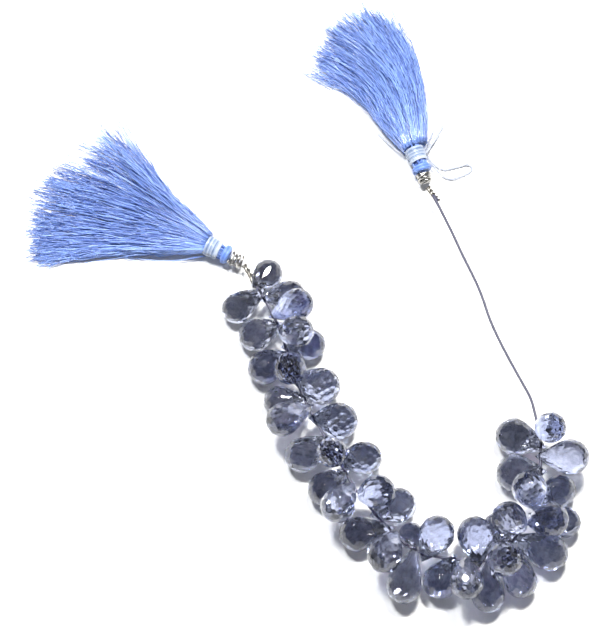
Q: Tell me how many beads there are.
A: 42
